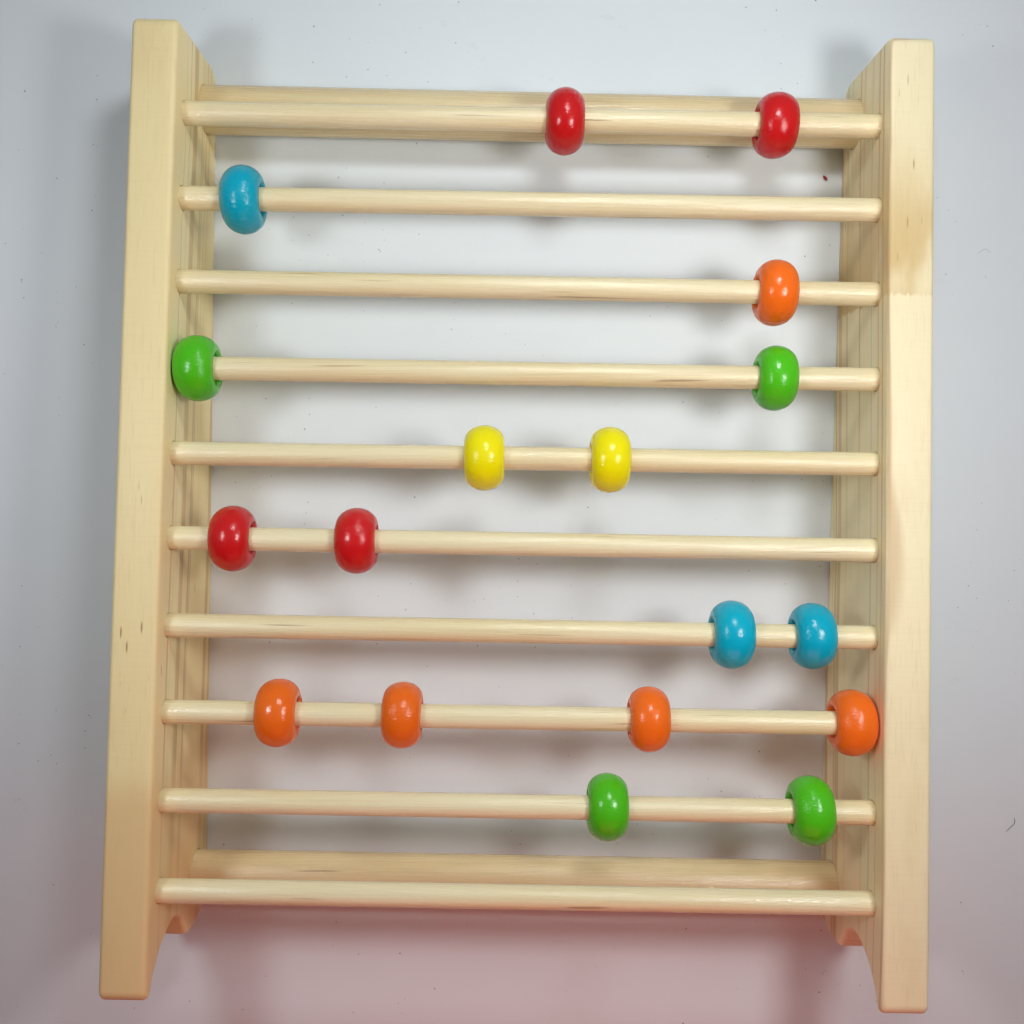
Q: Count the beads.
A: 18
